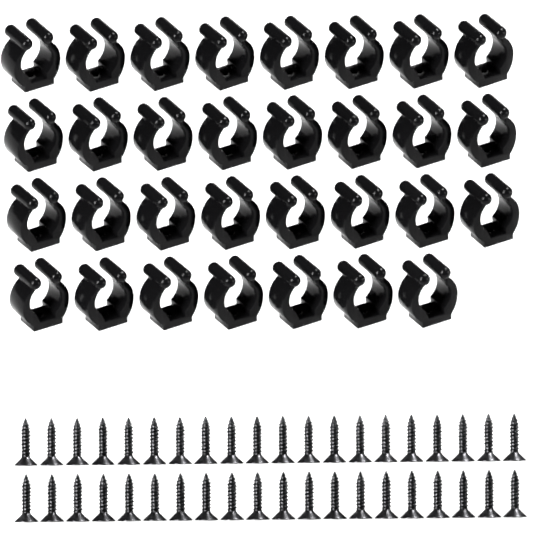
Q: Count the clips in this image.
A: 31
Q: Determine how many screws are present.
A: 40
